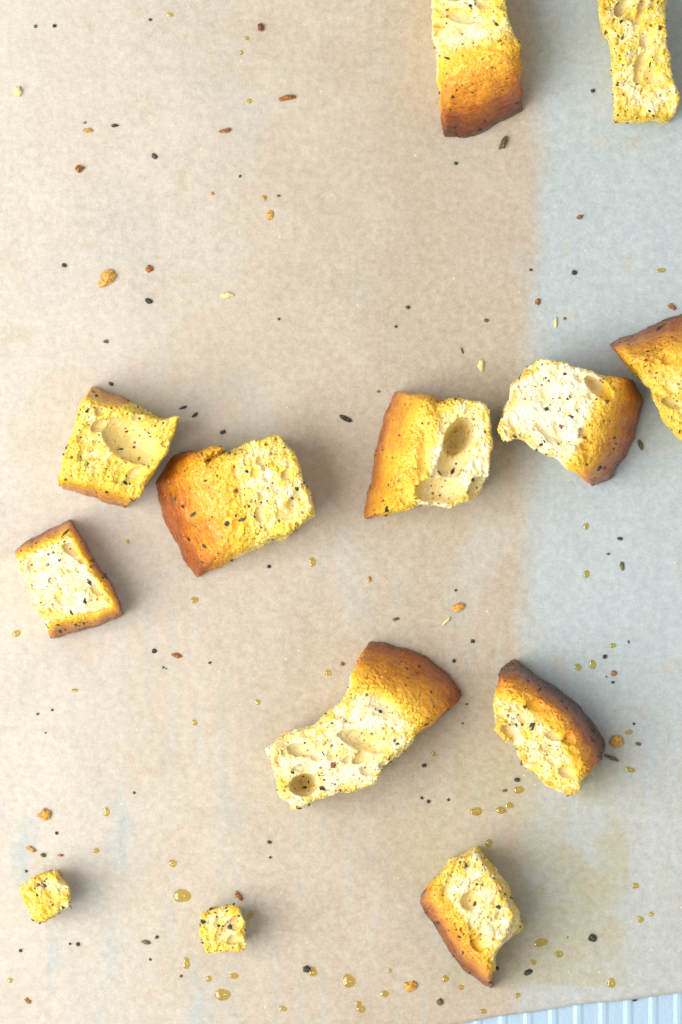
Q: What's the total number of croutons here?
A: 13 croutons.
